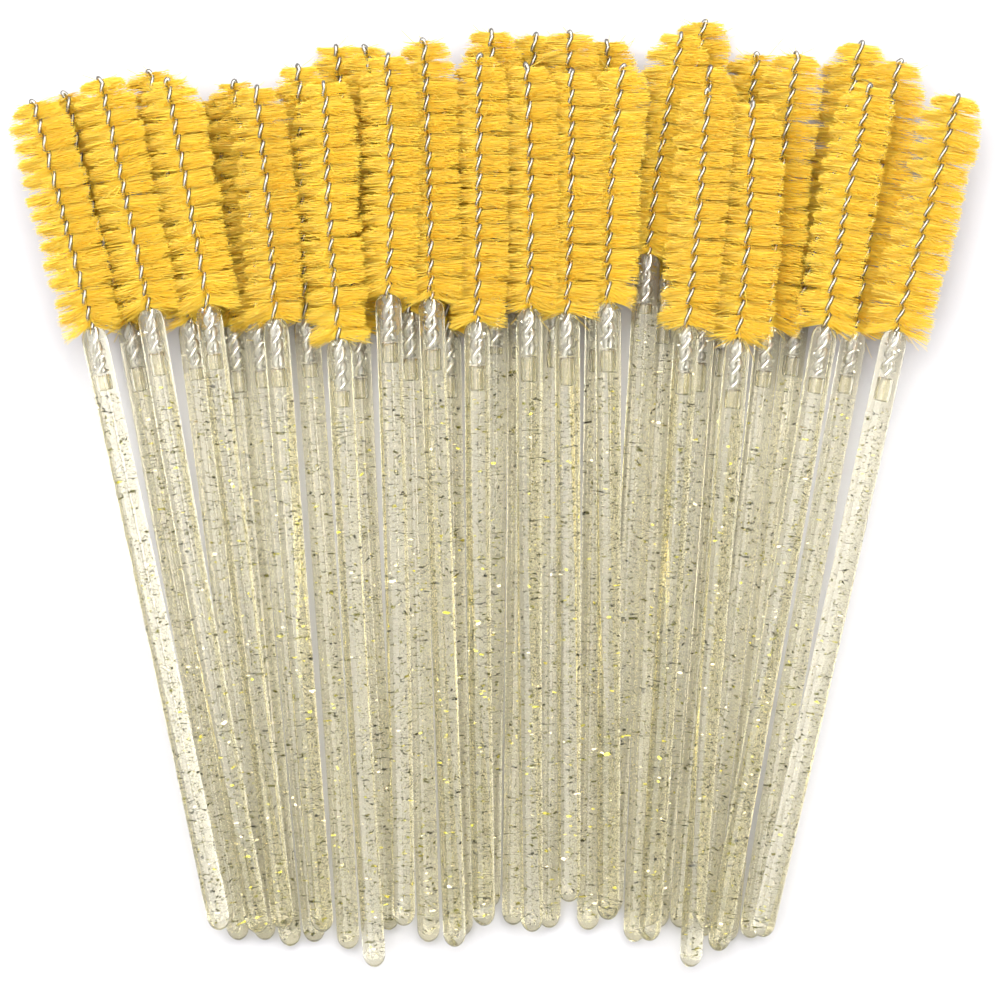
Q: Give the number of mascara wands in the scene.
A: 34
